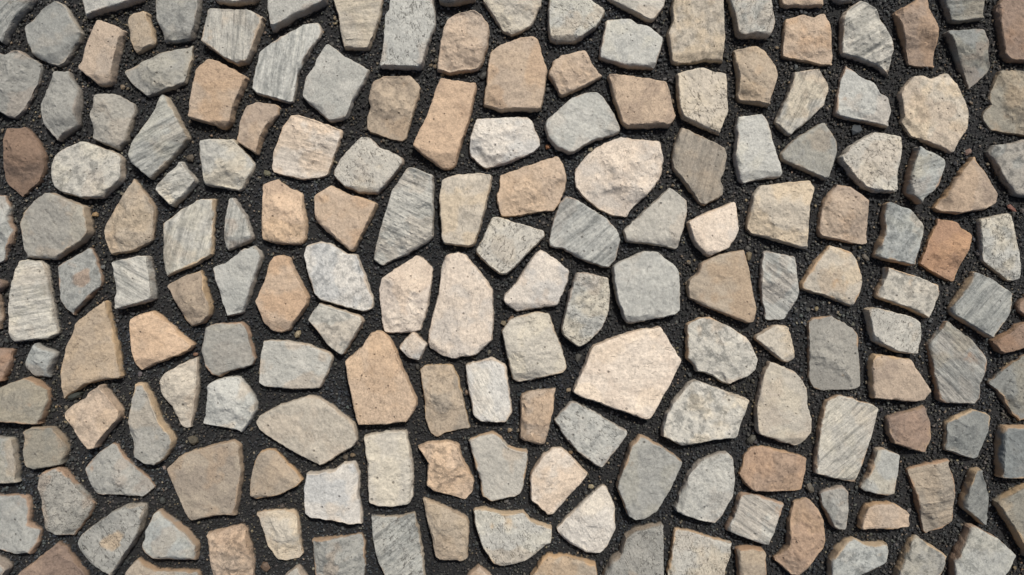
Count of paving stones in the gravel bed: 181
